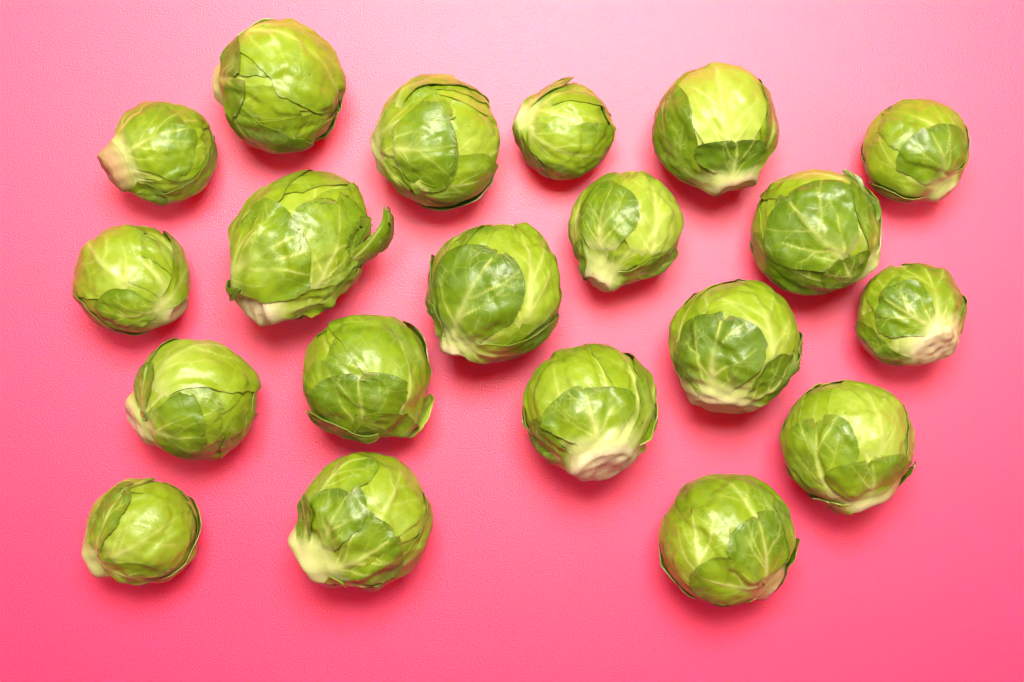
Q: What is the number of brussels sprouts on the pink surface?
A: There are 20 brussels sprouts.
